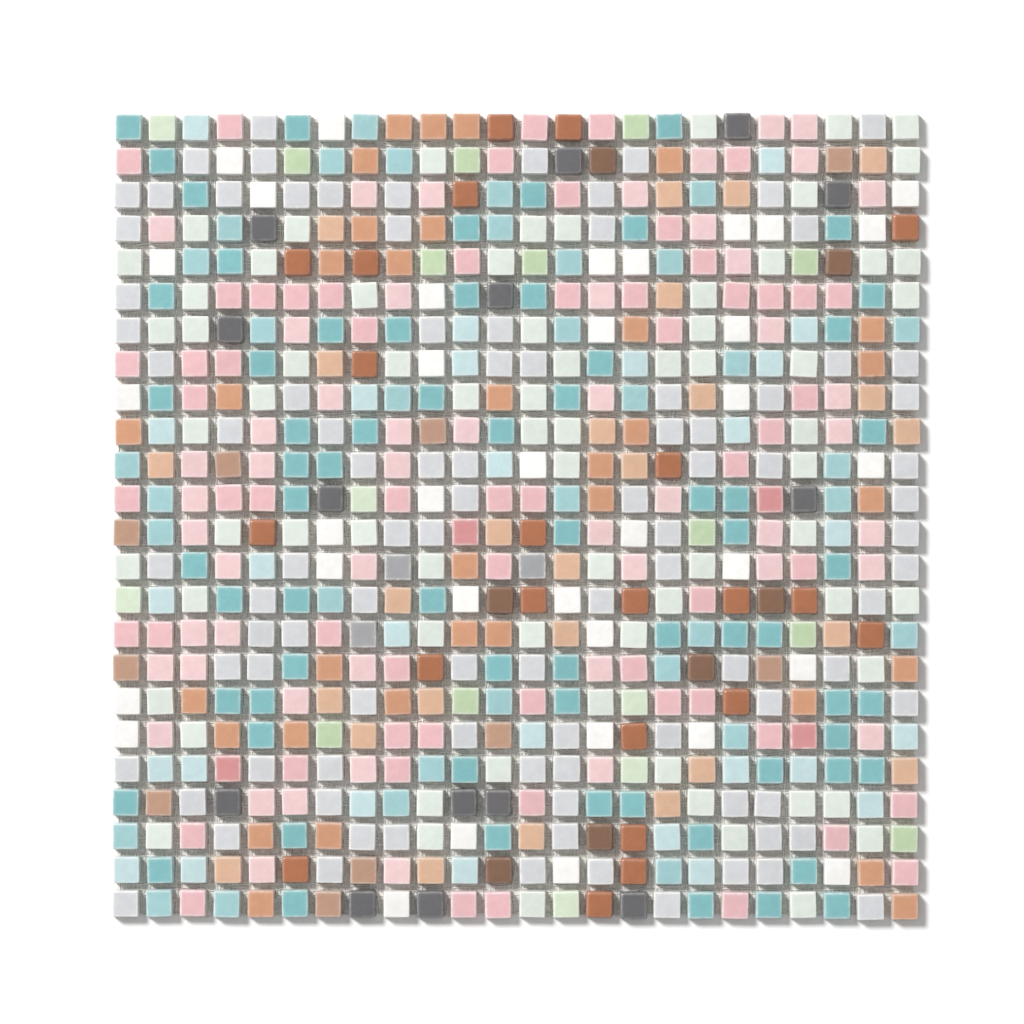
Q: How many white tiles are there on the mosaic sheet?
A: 199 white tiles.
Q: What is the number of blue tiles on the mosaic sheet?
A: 129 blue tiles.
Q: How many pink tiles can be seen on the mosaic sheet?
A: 115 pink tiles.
